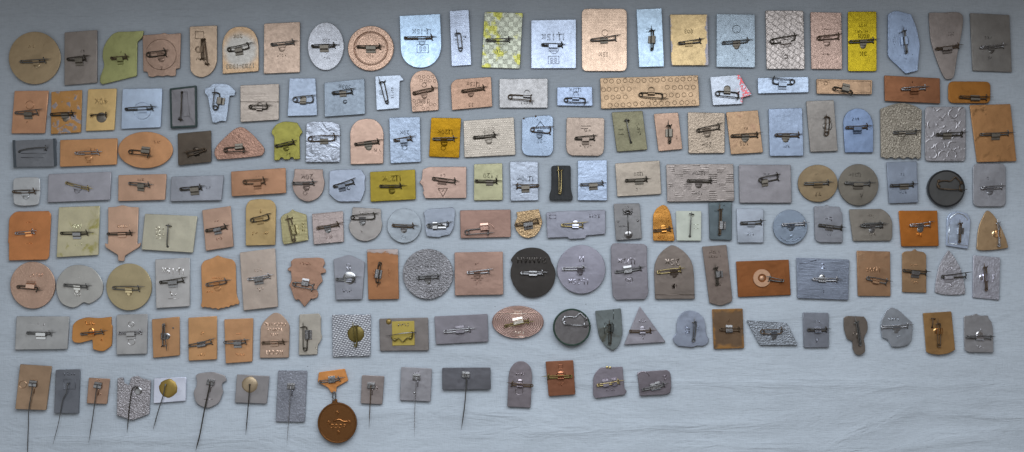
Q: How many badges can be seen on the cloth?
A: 173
